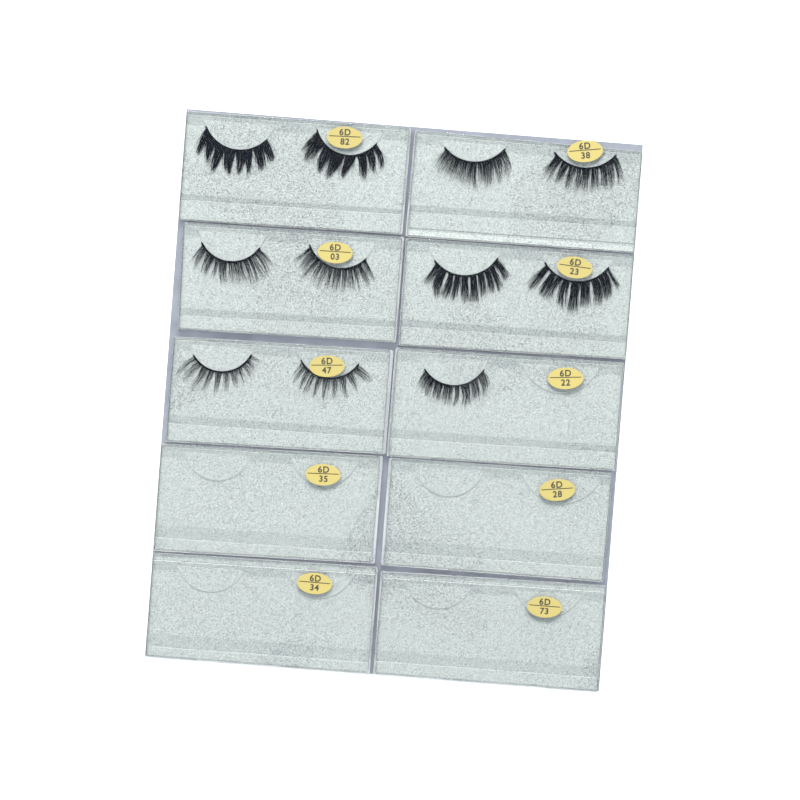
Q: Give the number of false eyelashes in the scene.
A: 11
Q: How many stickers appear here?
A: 10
